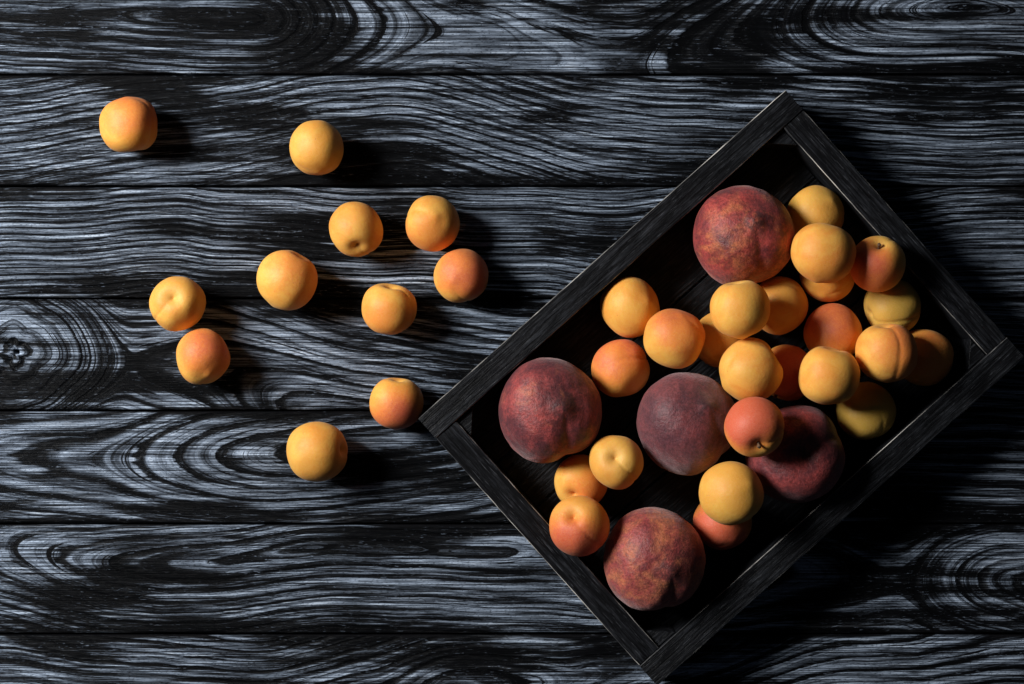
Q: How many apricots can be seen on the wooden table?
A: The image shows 35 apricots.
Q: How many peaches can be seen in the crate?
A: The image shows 5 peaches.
